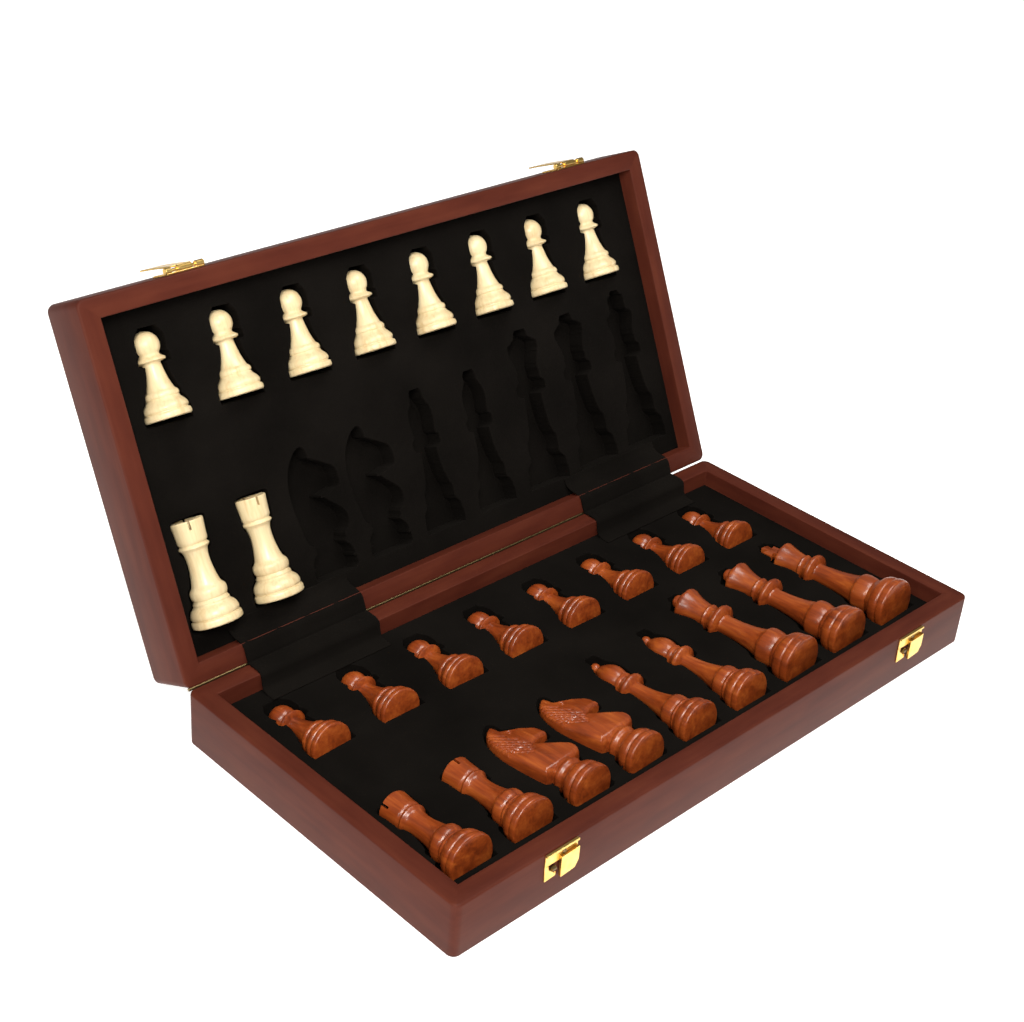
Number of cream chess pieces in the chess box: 10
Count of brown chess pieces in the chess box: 17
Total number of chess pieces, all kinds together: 27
